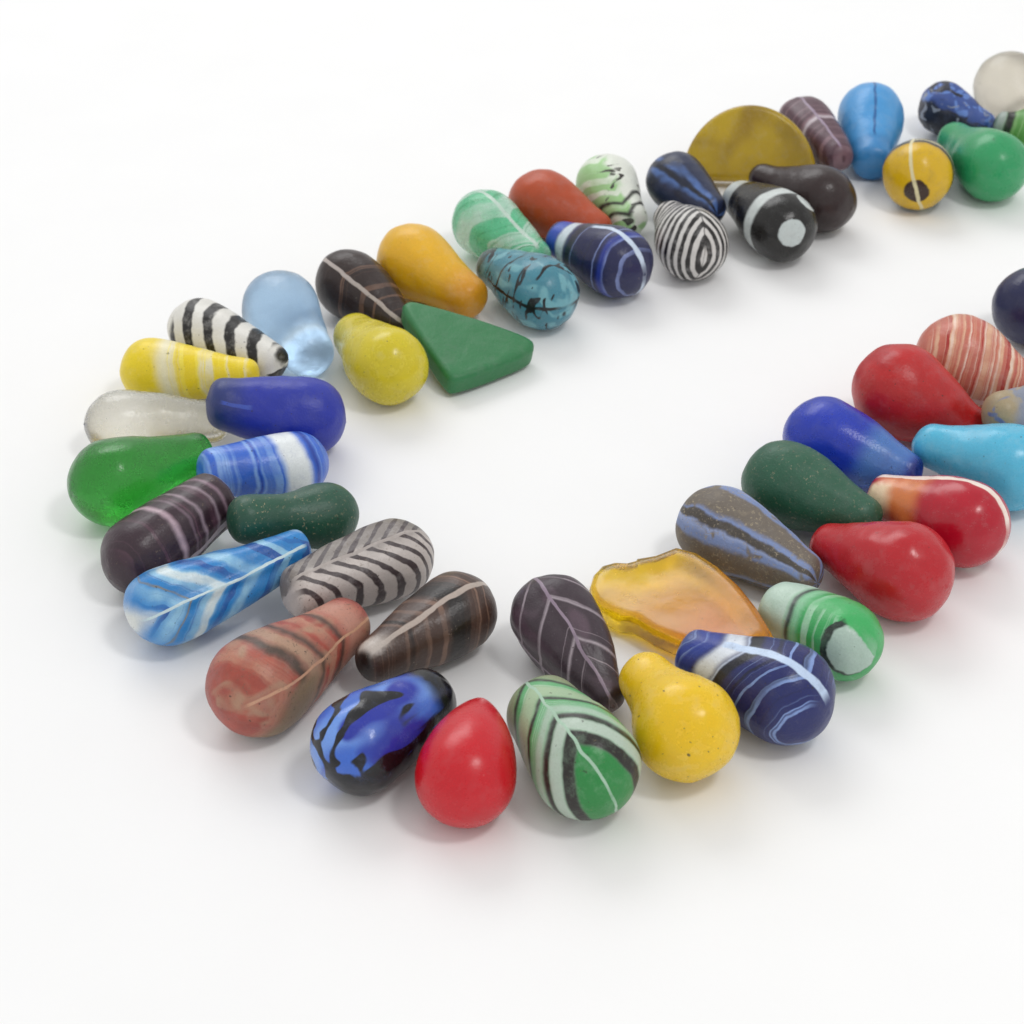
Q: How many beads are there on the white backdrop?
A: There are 52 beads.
